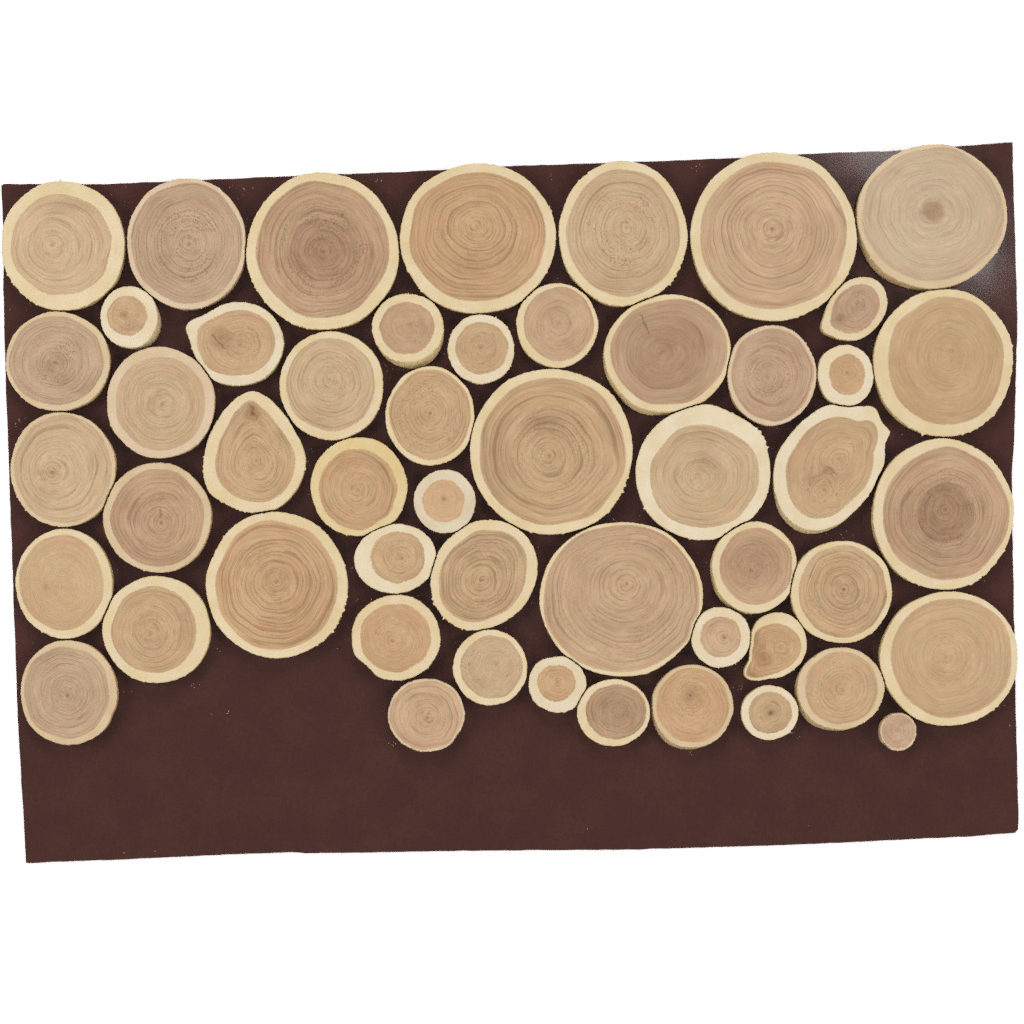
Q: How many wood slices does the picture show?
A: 51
